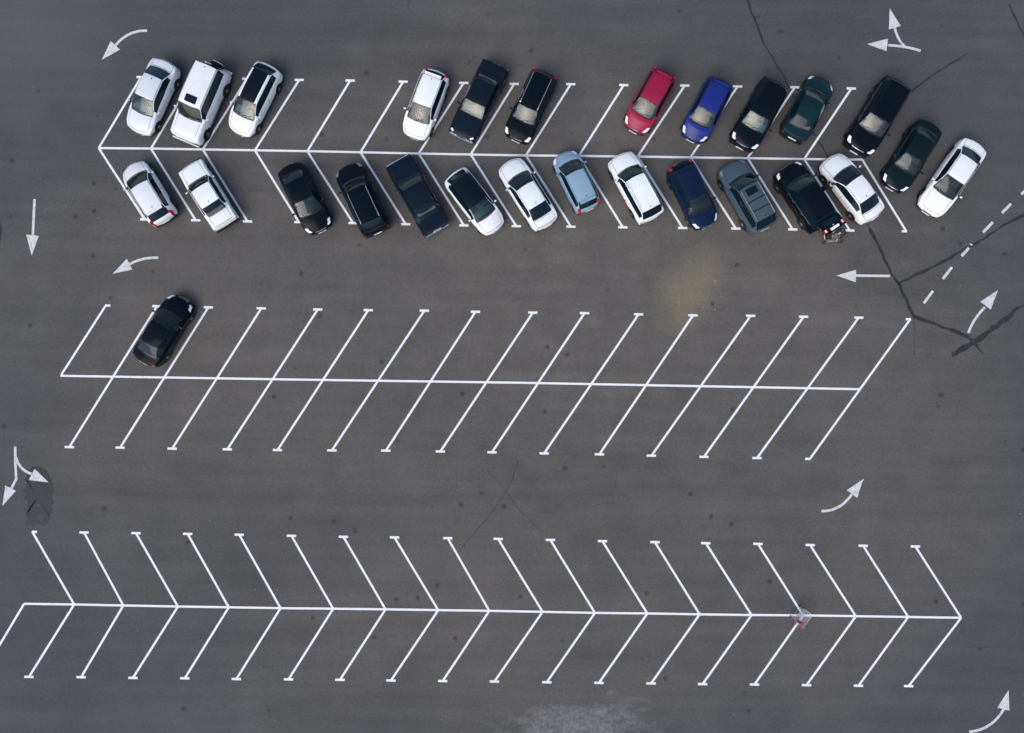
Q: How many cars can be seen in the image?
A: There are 27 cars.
